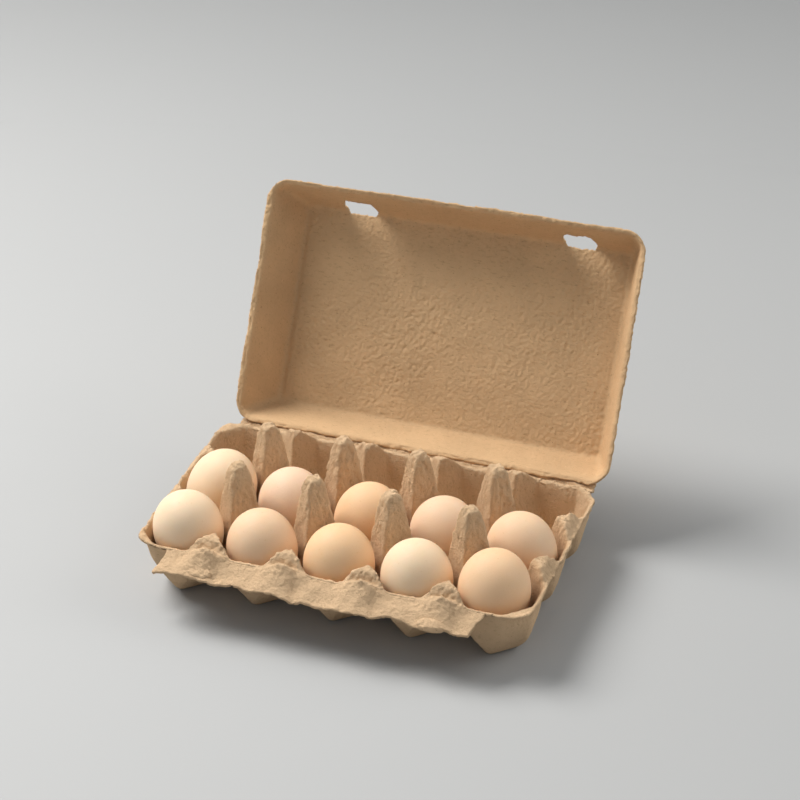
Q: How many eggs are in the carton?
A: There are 10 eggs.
